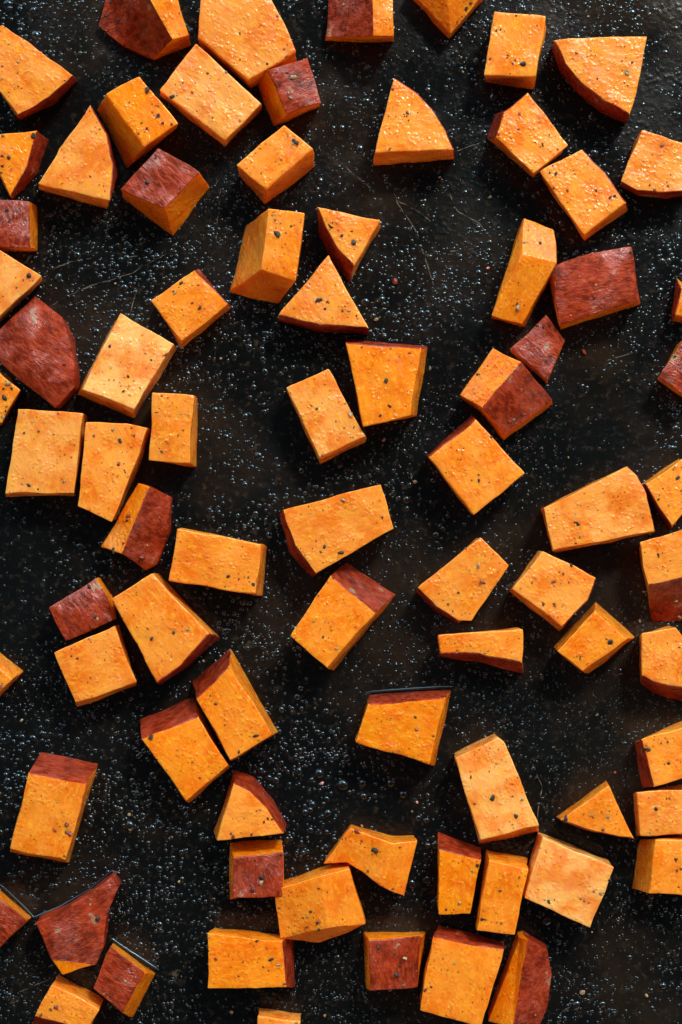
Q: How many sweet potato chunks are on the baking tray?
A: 80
